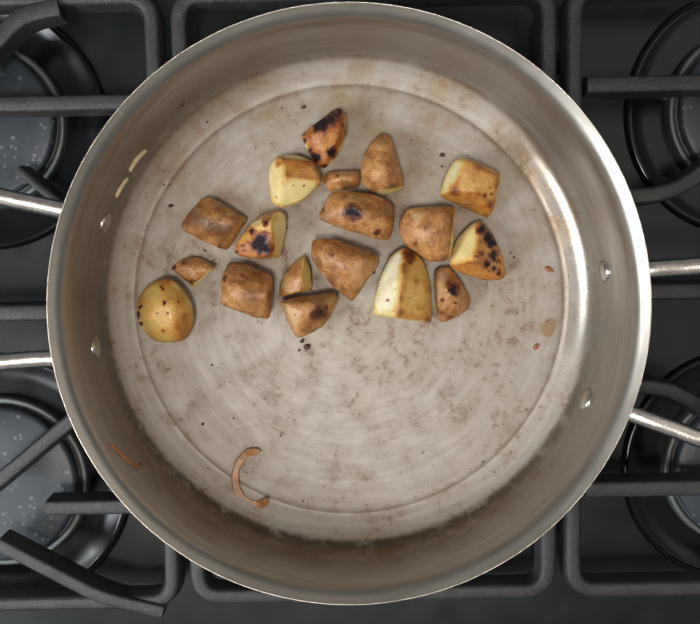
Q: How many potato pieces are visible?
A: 18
